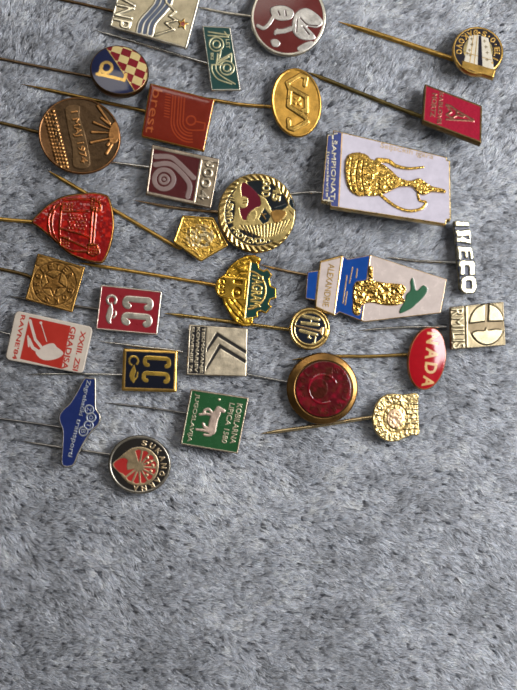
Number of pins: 30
